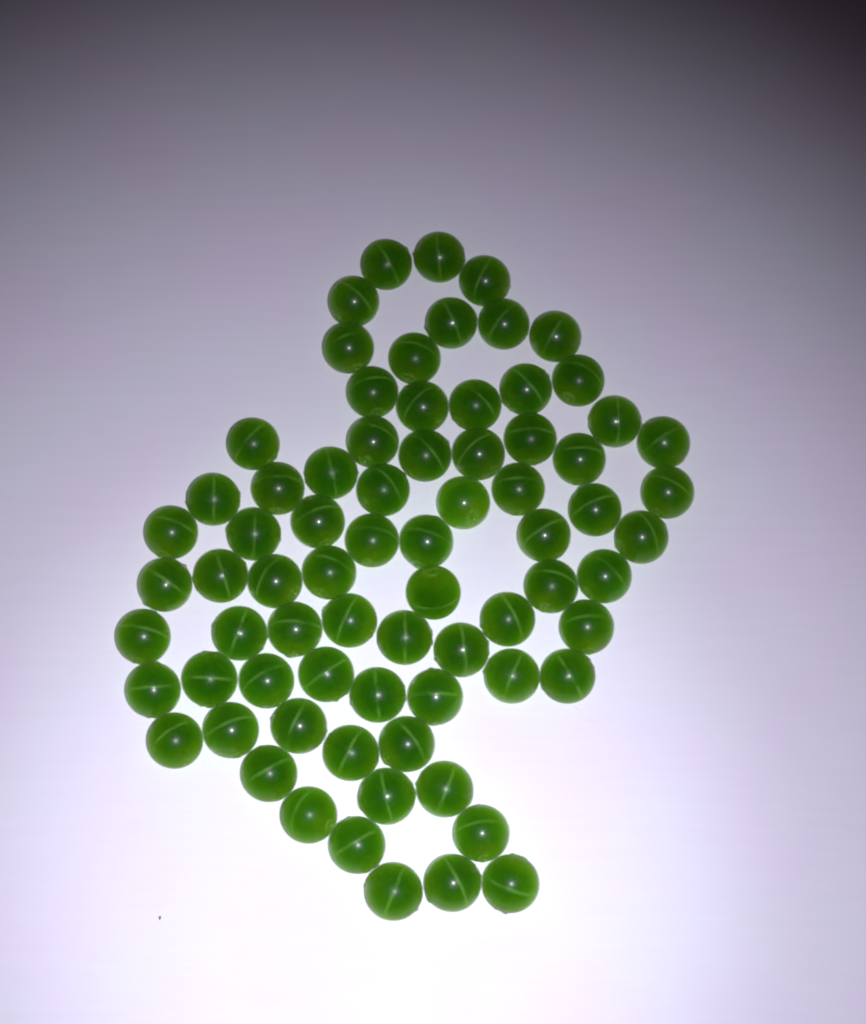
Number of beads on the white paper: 74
